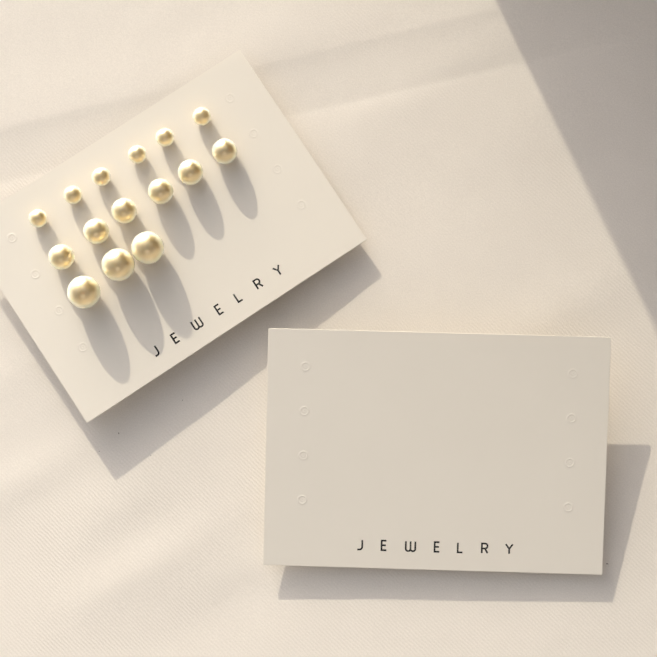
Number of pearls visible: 15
